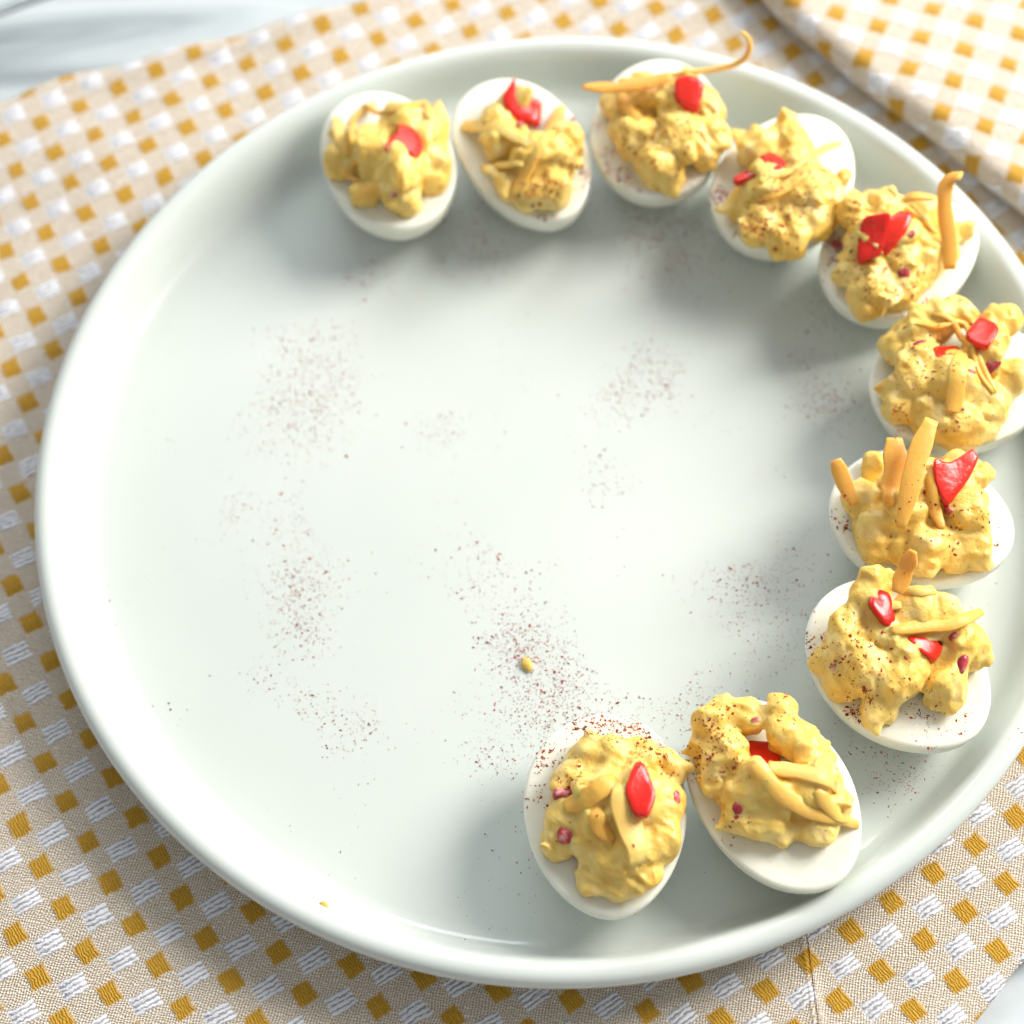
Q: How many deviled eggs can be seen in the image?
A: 10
